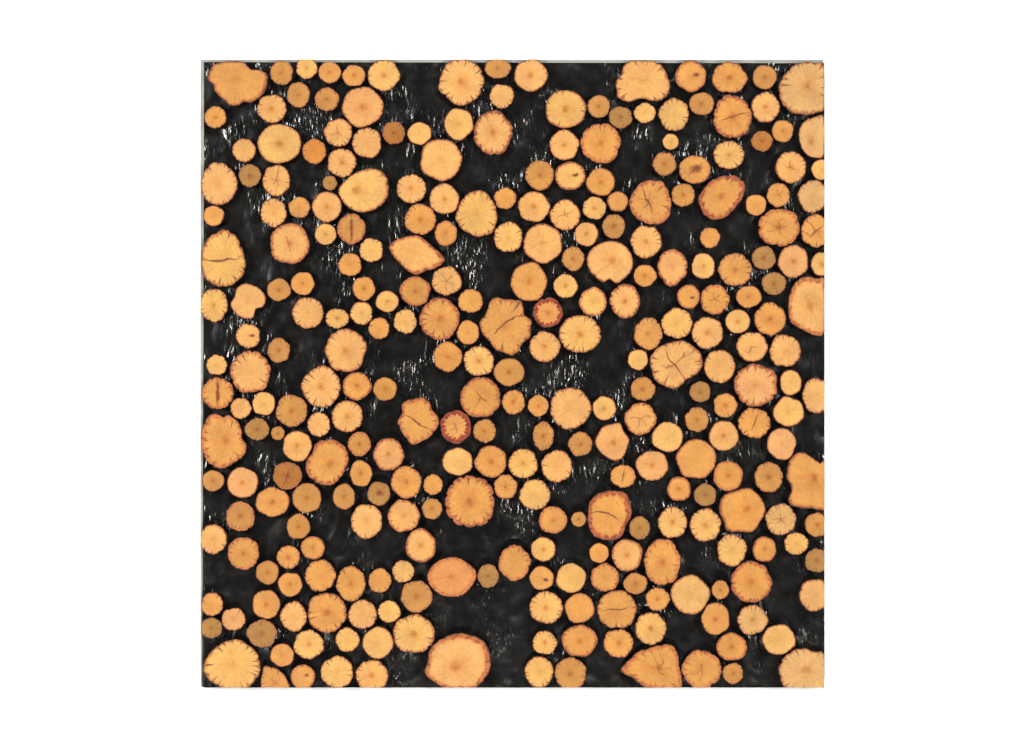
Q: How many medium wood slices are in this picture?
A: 121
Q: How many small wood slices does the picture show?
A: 122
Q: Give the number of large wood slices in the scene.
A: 54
